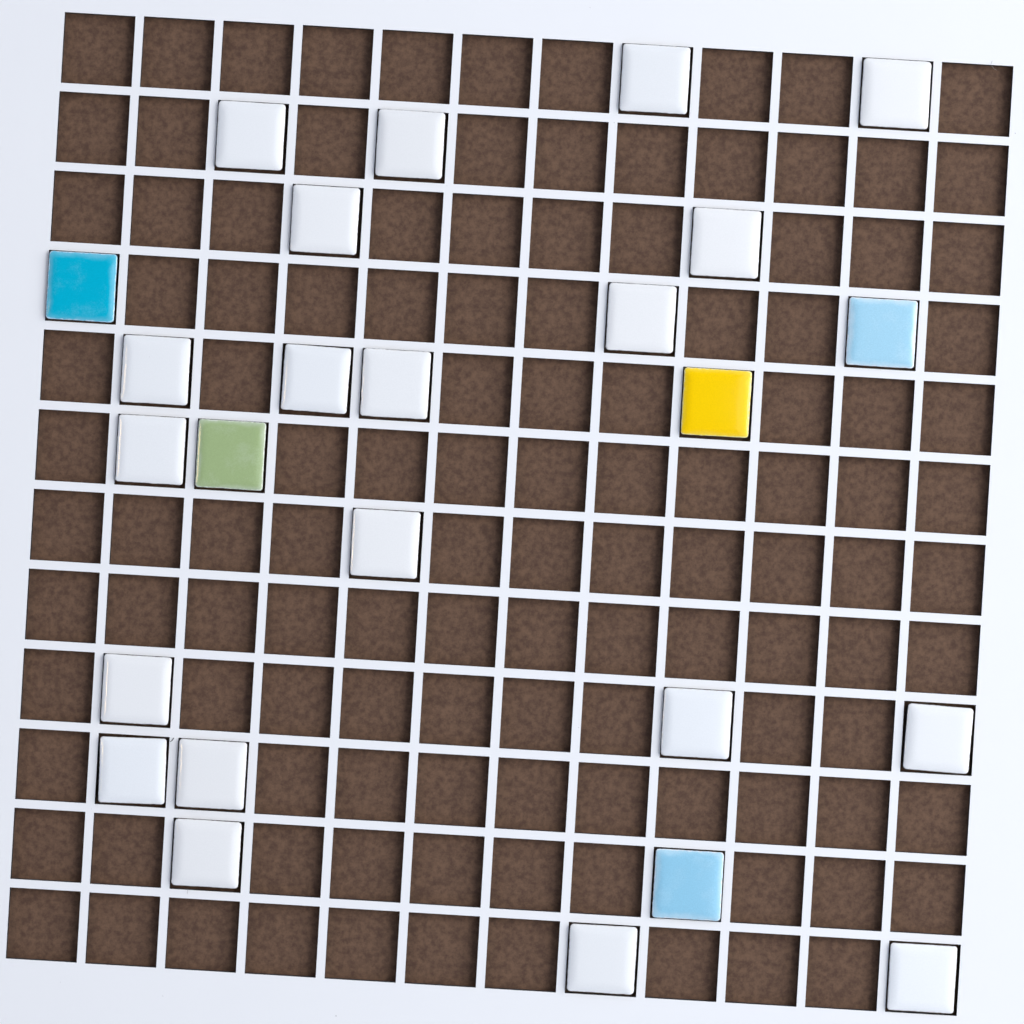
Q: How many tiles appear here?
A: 25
